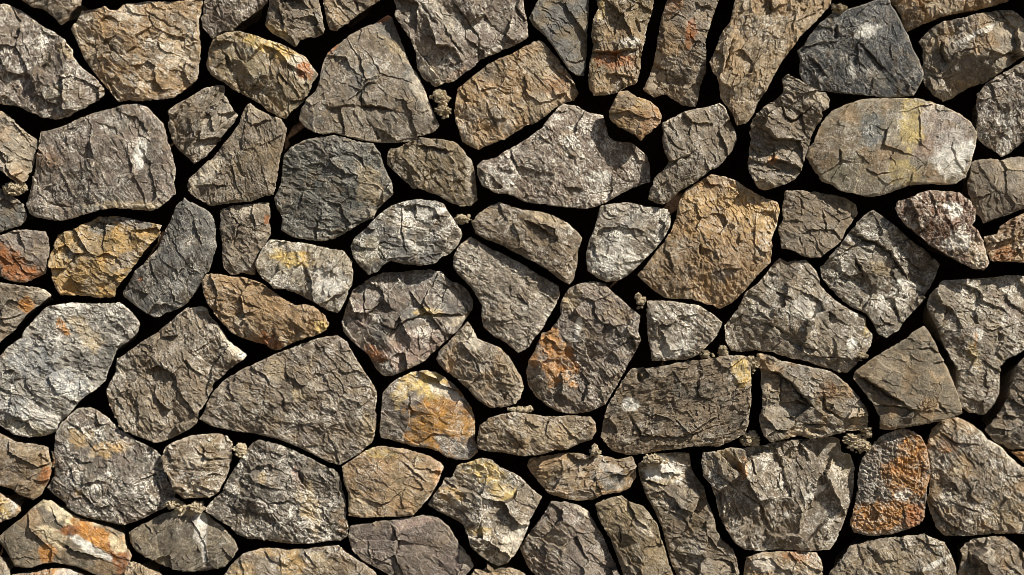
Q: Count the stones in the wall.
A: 88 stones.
